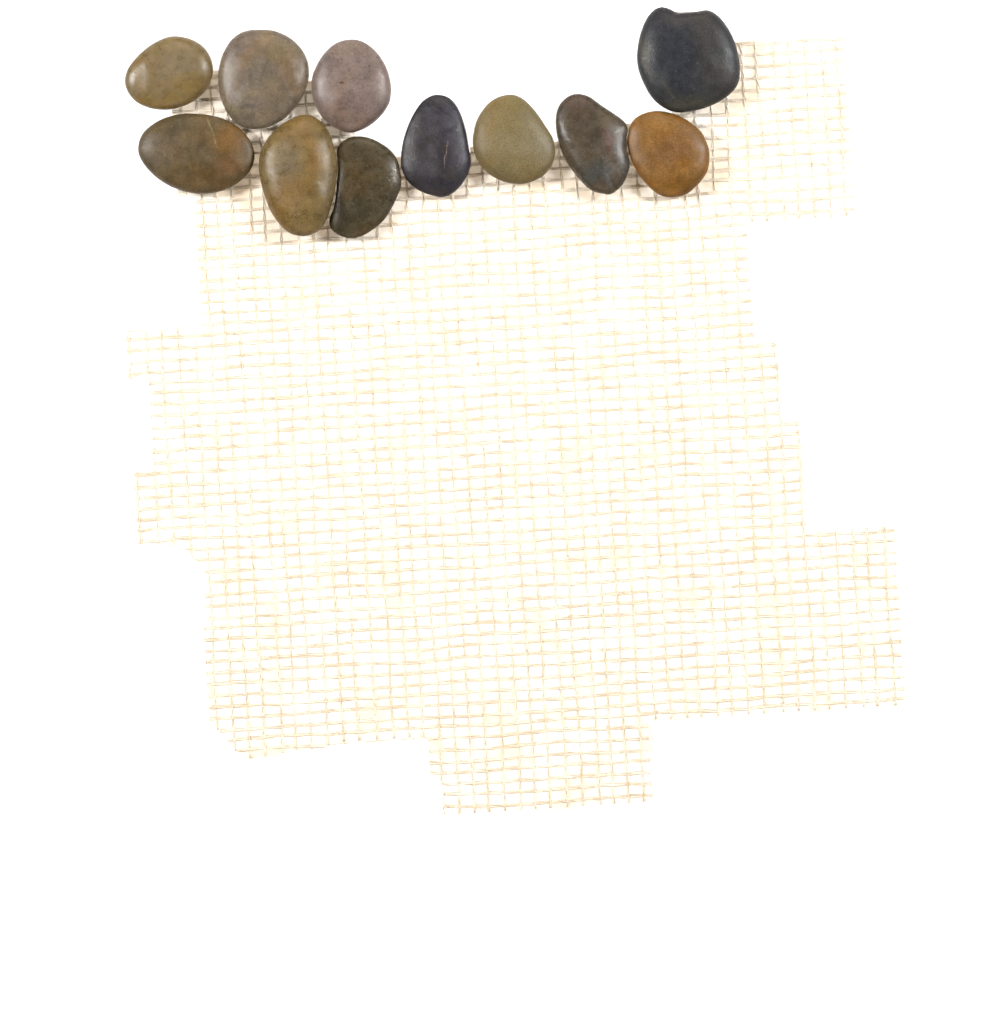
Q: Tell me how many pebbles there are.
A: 11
